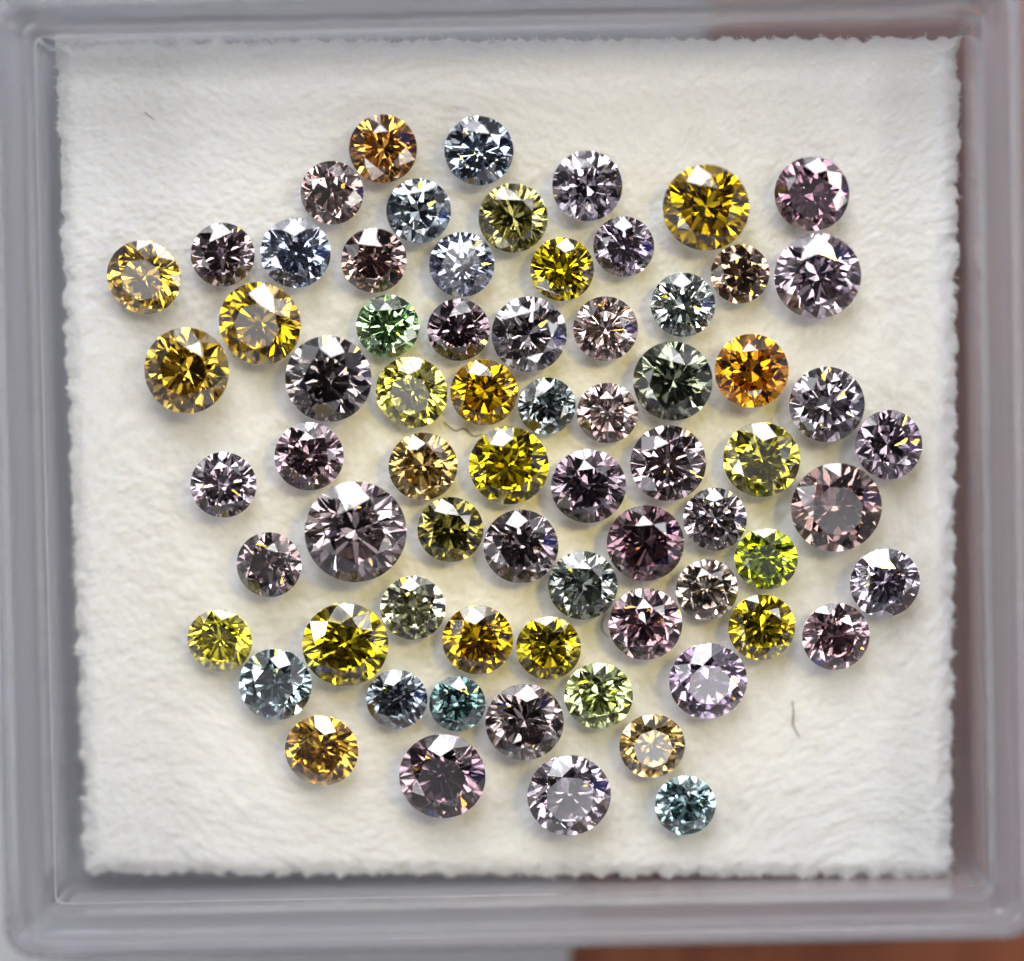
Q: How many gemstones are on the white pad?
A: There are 70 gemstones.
